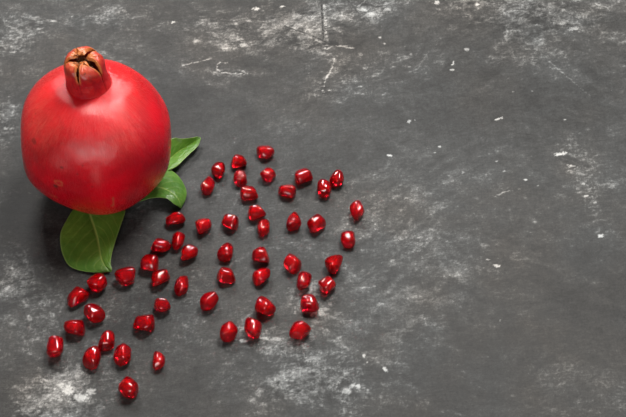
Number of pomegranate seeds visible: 53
